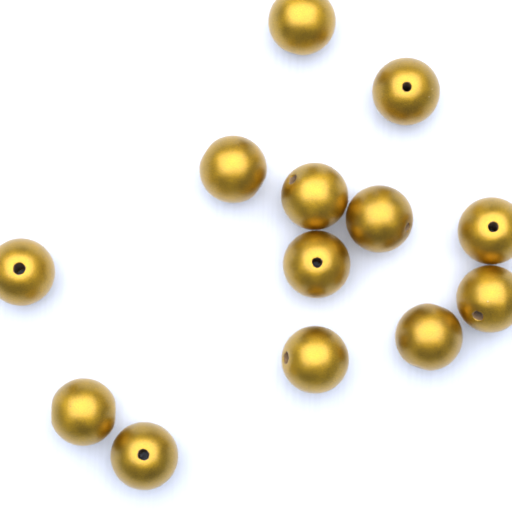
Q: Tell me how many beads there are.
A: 13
